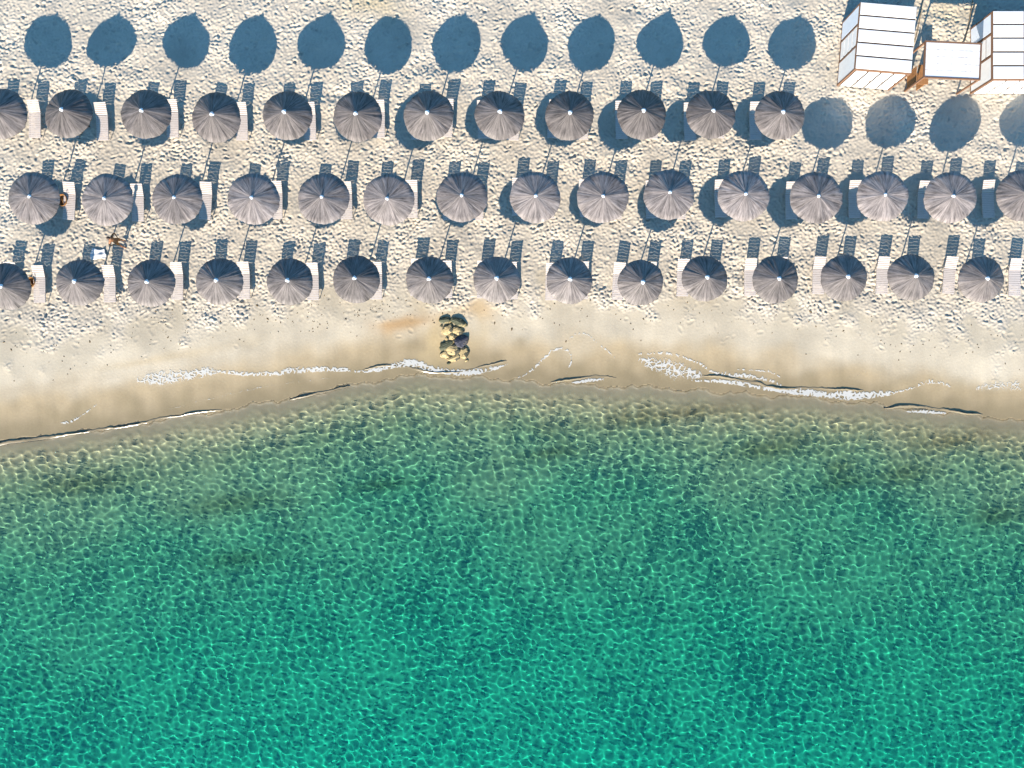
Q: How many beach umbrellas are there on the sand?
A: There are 42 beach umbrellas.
